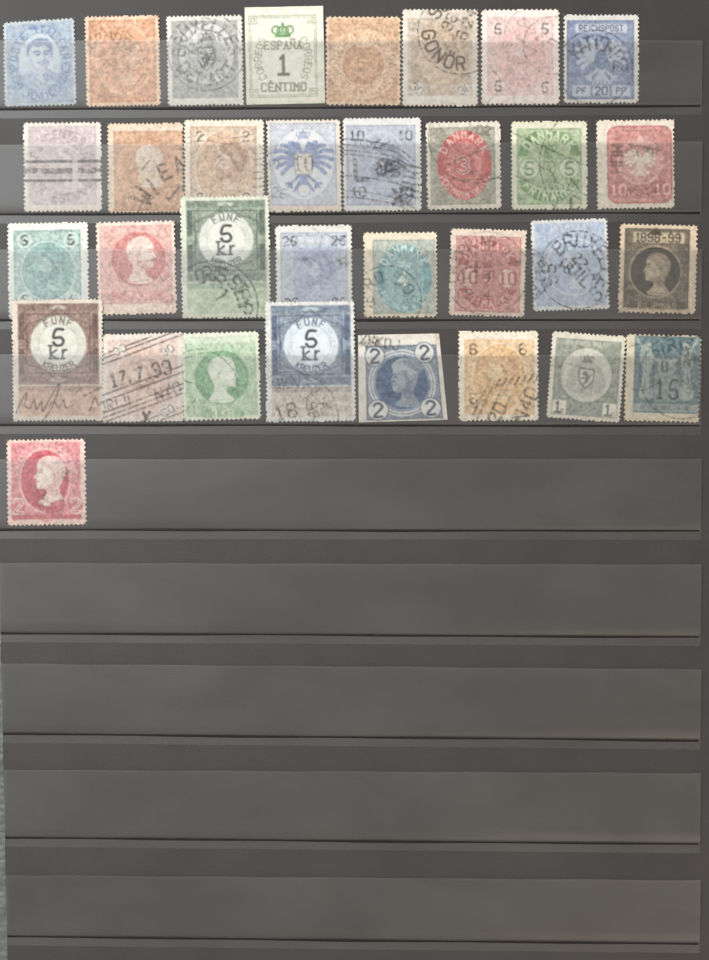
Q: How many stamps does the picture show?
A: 33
